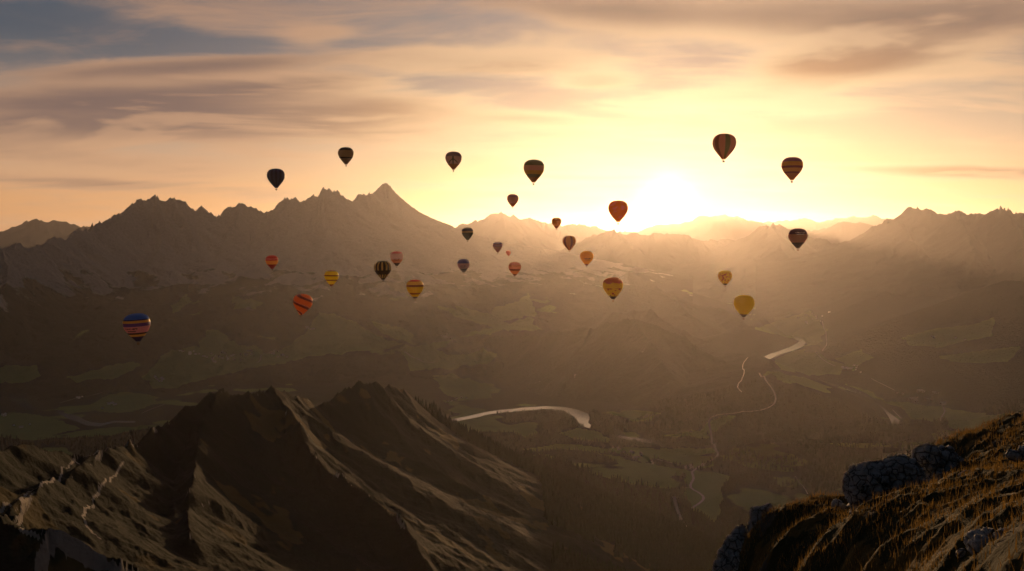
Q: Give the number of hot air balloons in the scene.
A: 27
